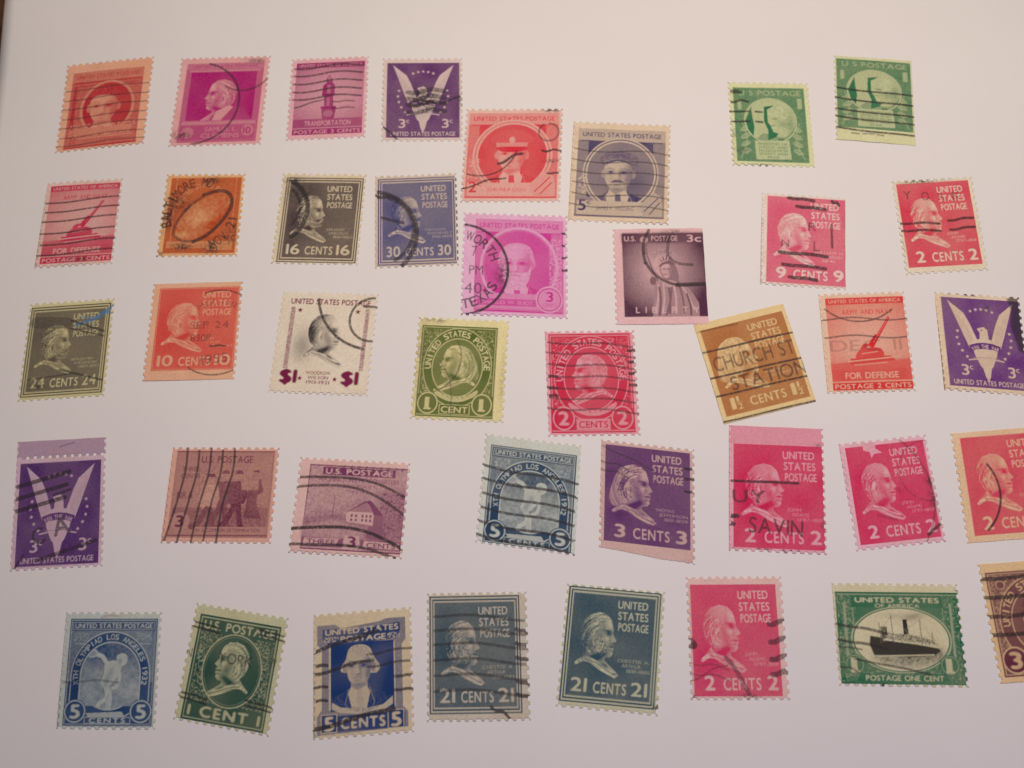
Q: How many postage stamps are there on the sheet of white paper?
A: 40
